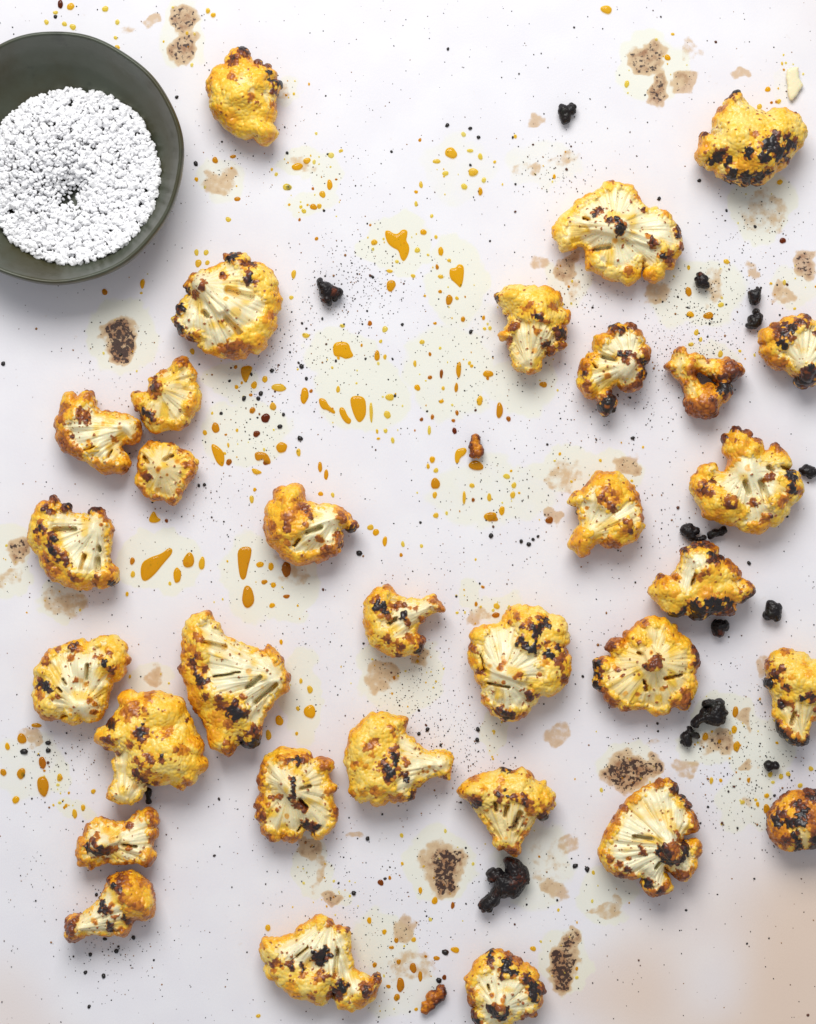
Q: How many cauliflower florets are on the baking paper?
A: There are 32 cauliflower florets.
